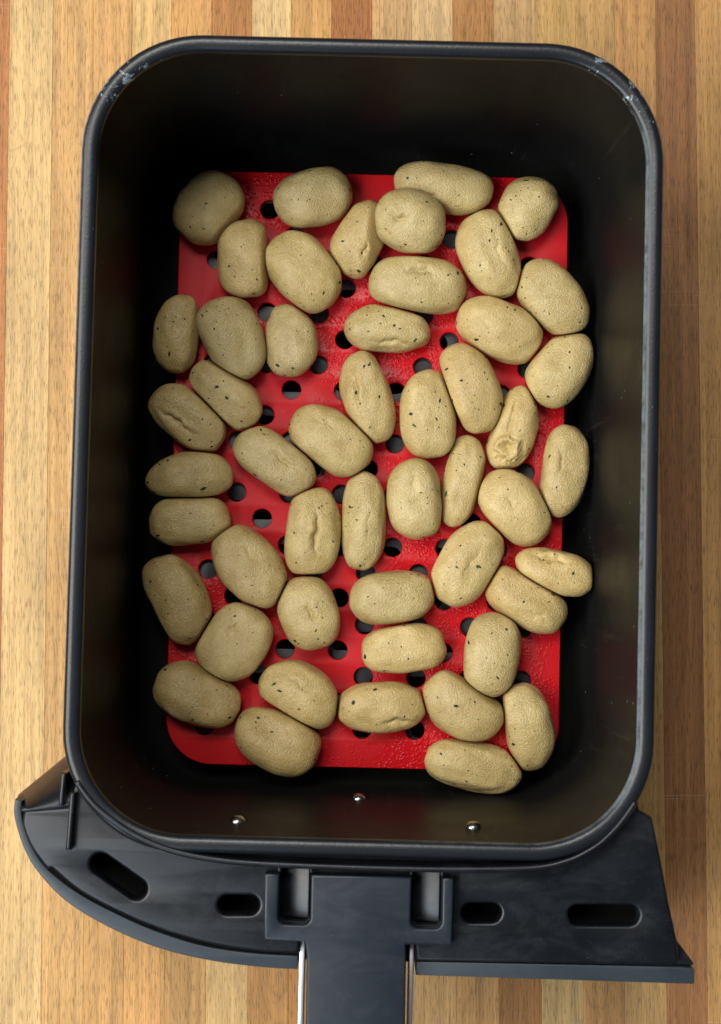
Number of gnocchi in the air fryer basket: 50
